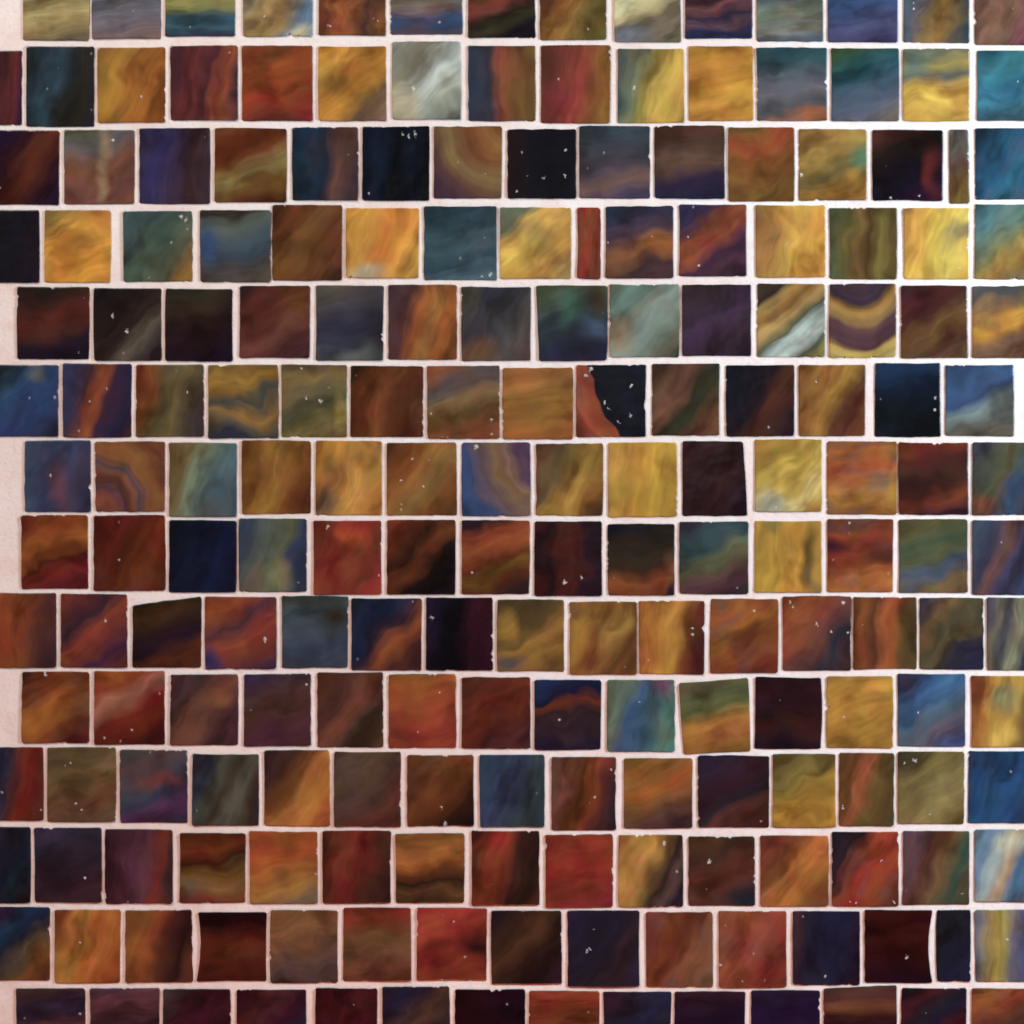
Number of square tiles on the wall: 200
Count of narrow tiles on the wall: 3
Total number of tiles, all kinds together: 203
